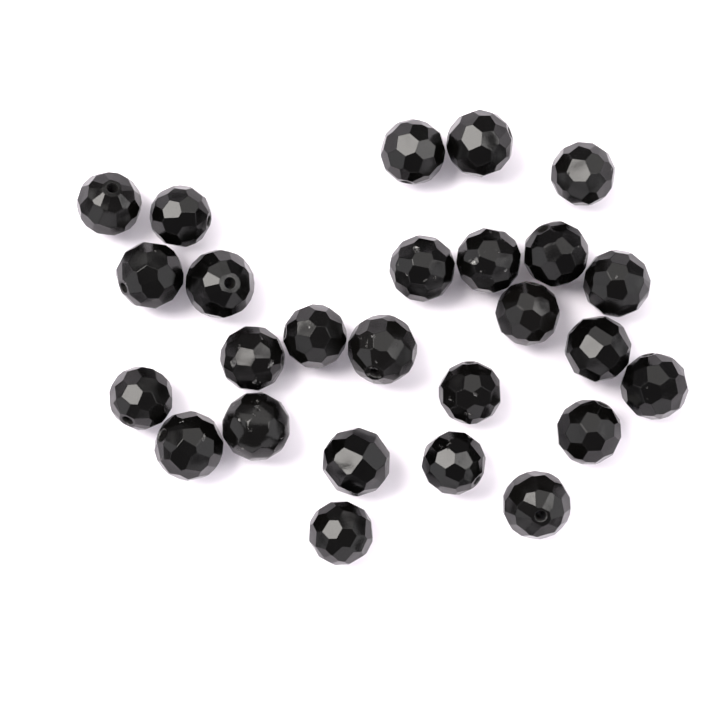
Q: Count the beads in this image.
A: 26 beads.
